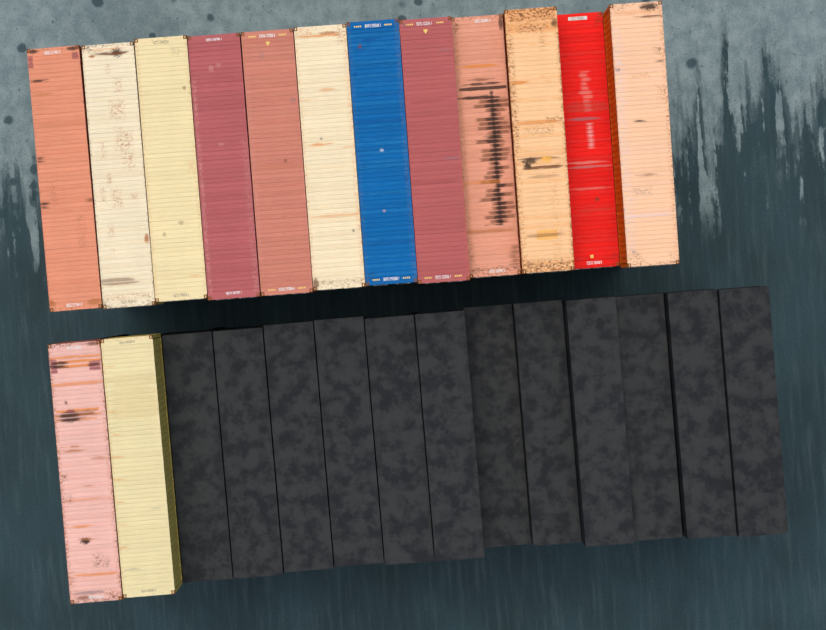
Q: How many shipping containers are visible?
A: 14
